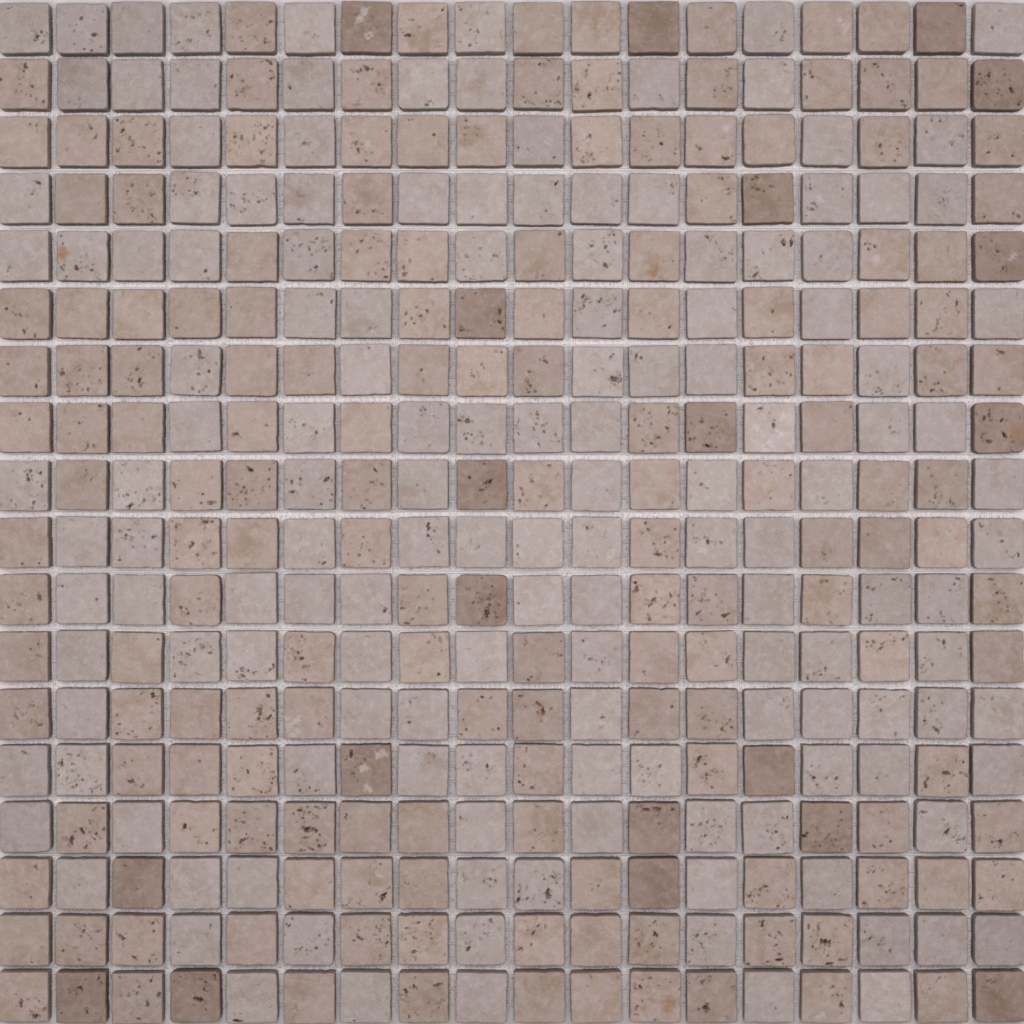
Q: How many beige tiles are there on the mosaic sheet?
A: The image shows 158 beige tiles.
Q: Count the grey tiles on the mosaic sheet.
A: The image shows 146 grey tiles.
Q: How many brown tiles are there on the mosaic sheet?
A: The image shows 20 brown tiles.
